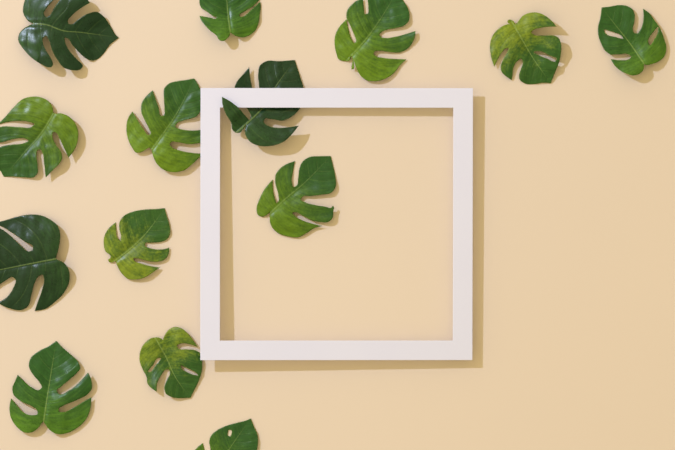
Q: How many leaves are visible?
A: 14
